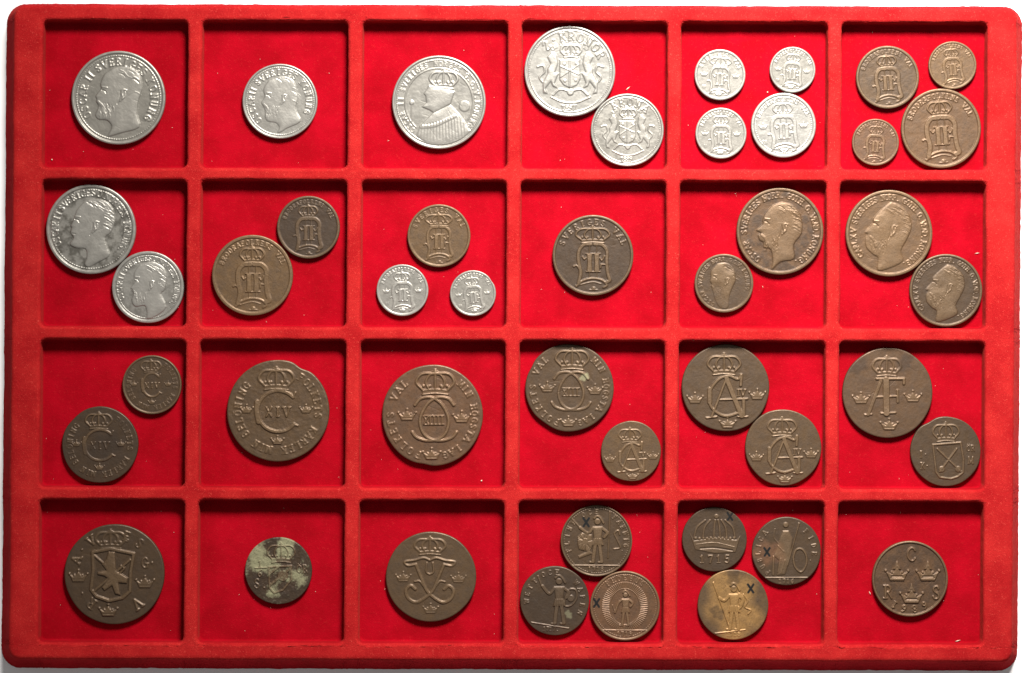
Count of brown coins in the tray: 32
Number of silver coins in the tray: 13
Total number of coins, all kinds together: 45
